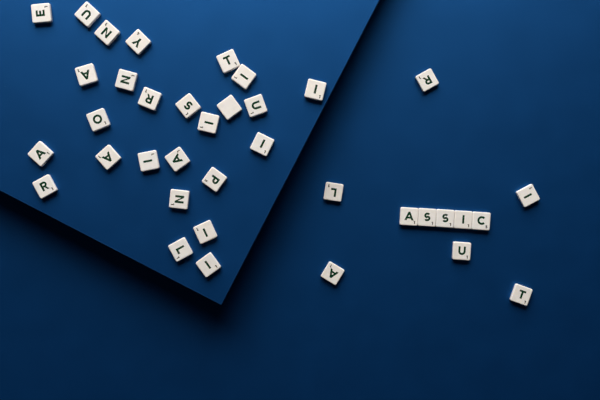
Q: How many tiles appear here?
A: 37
